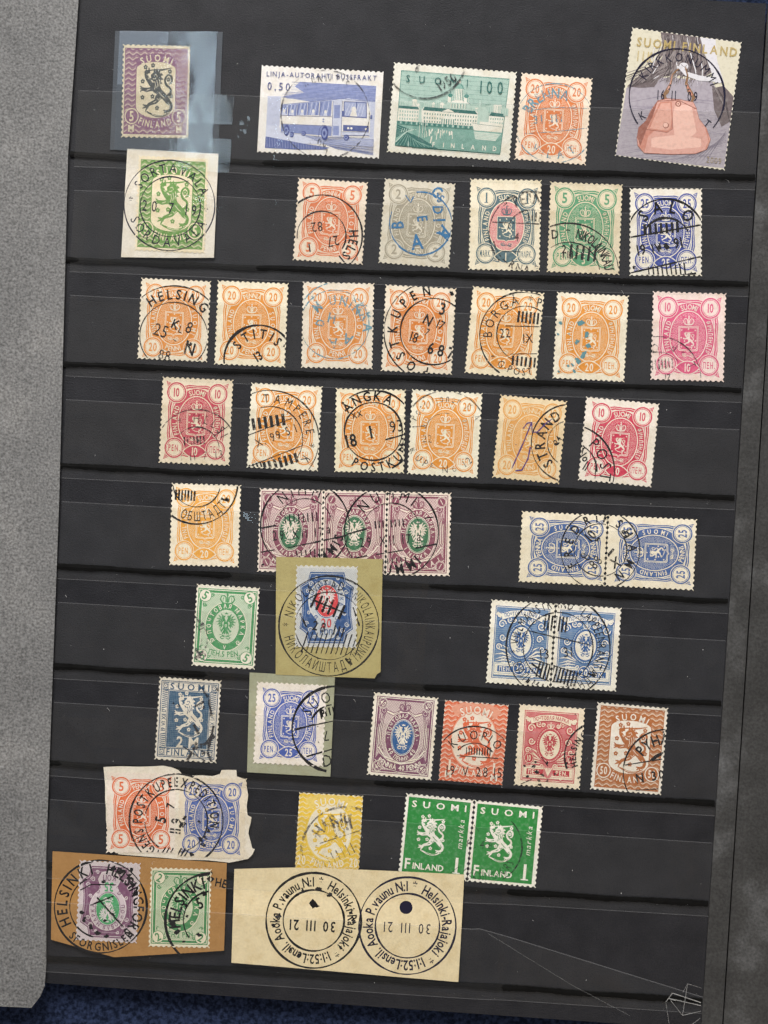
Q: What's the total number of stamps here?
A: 47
